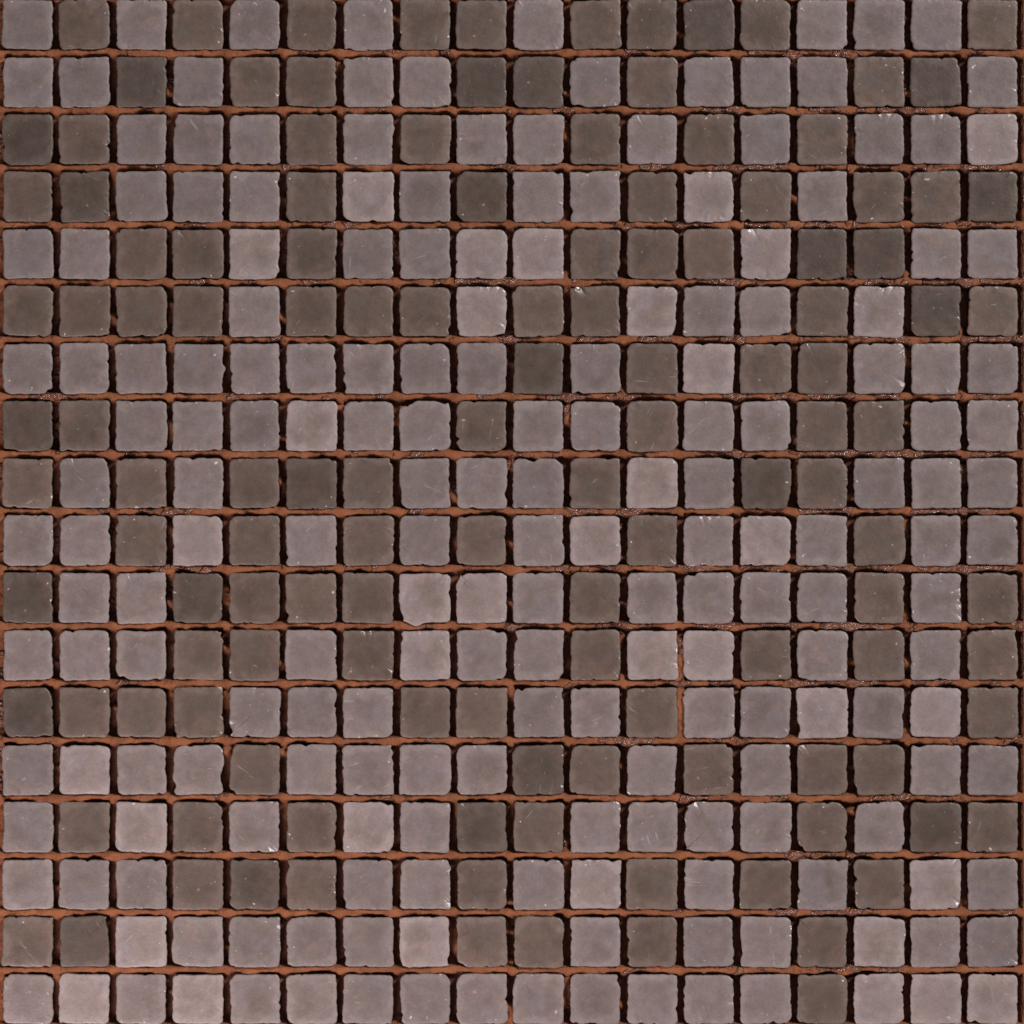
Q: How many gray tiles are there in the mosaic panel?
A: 195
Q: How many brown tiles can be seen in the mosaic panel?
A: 129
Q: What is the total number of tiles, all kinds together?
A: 324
